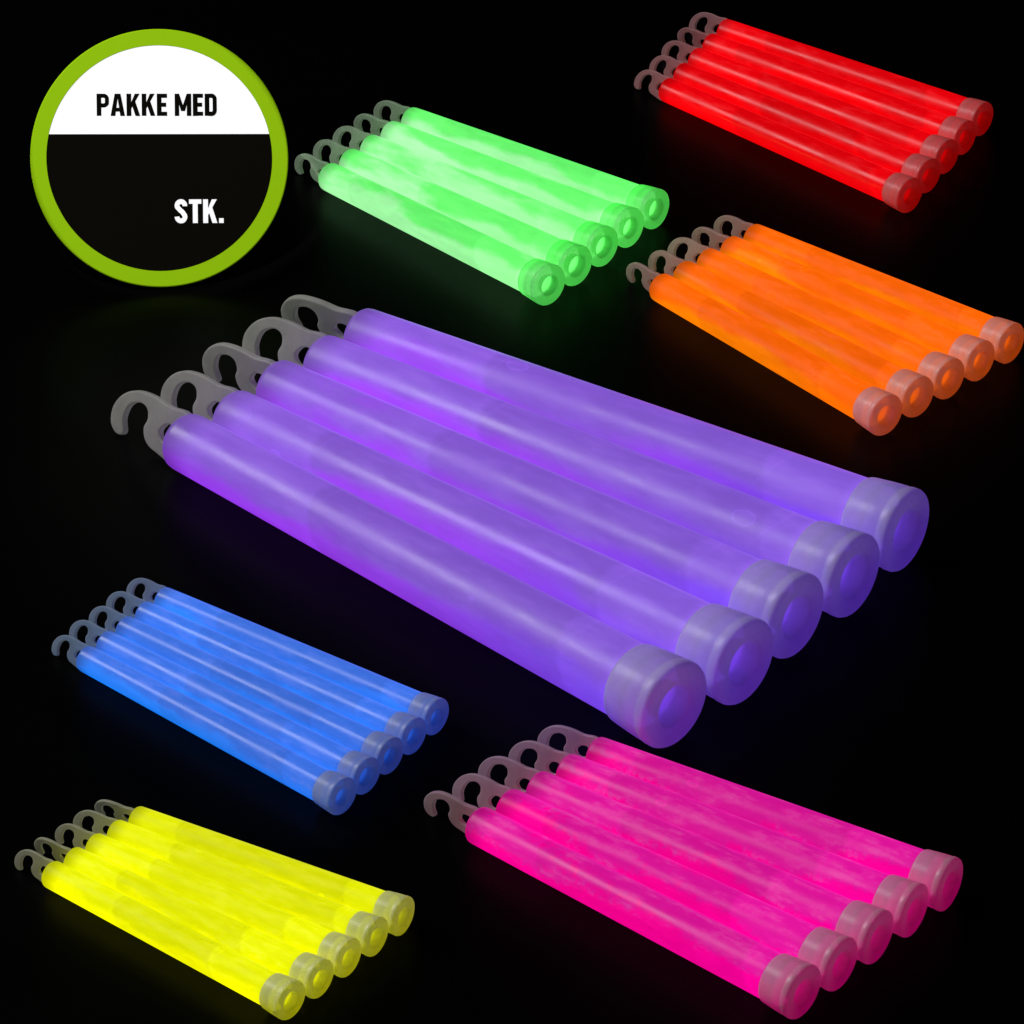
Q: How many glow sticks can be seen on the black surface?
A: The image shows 35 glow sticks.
